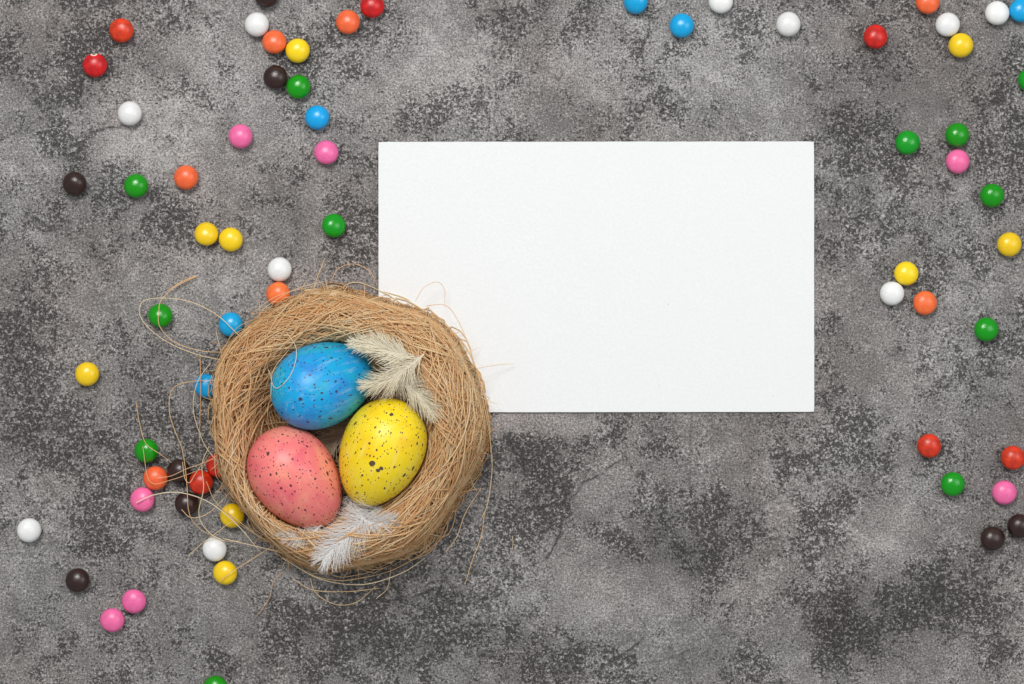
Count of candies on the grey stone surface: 67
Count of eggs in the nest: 3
